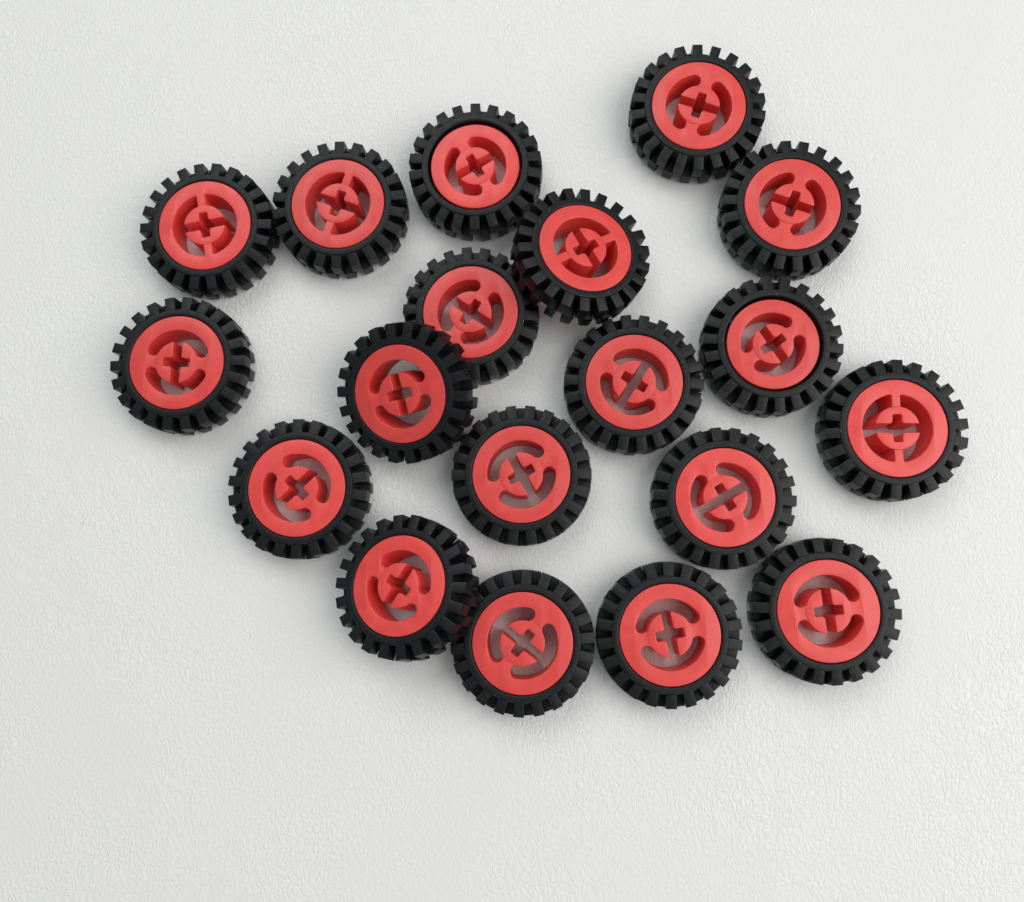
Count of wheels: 19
